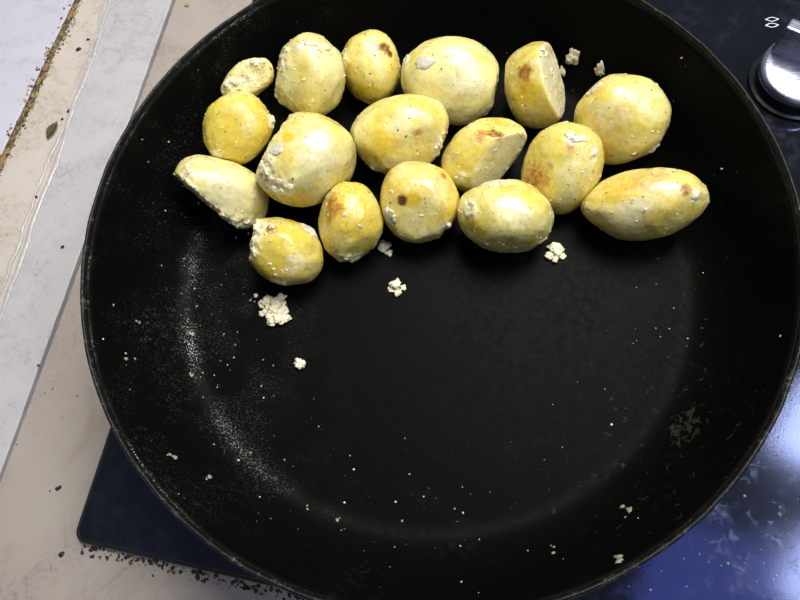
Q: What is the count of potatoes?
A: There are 17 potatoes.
